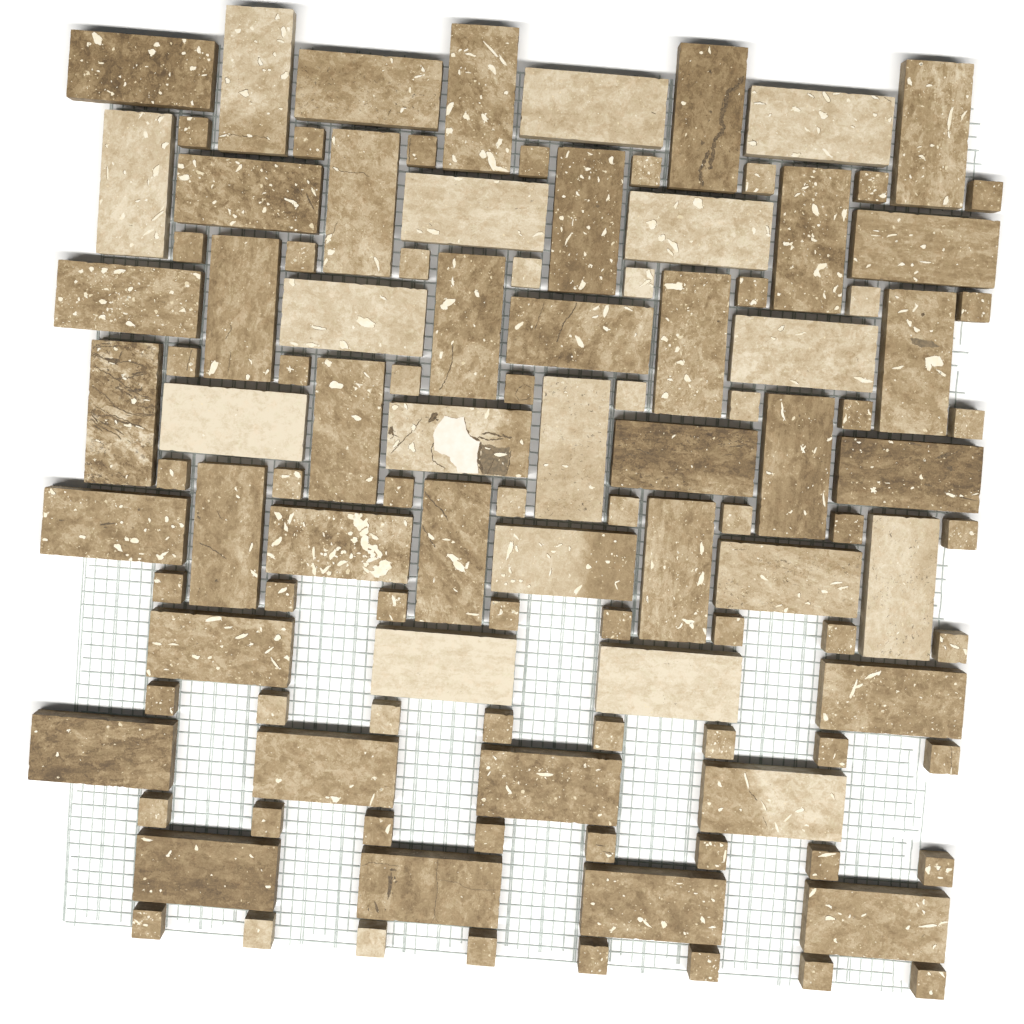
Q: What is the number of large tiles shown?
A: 52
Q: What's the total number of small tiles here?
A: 64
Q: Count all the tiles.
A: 116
